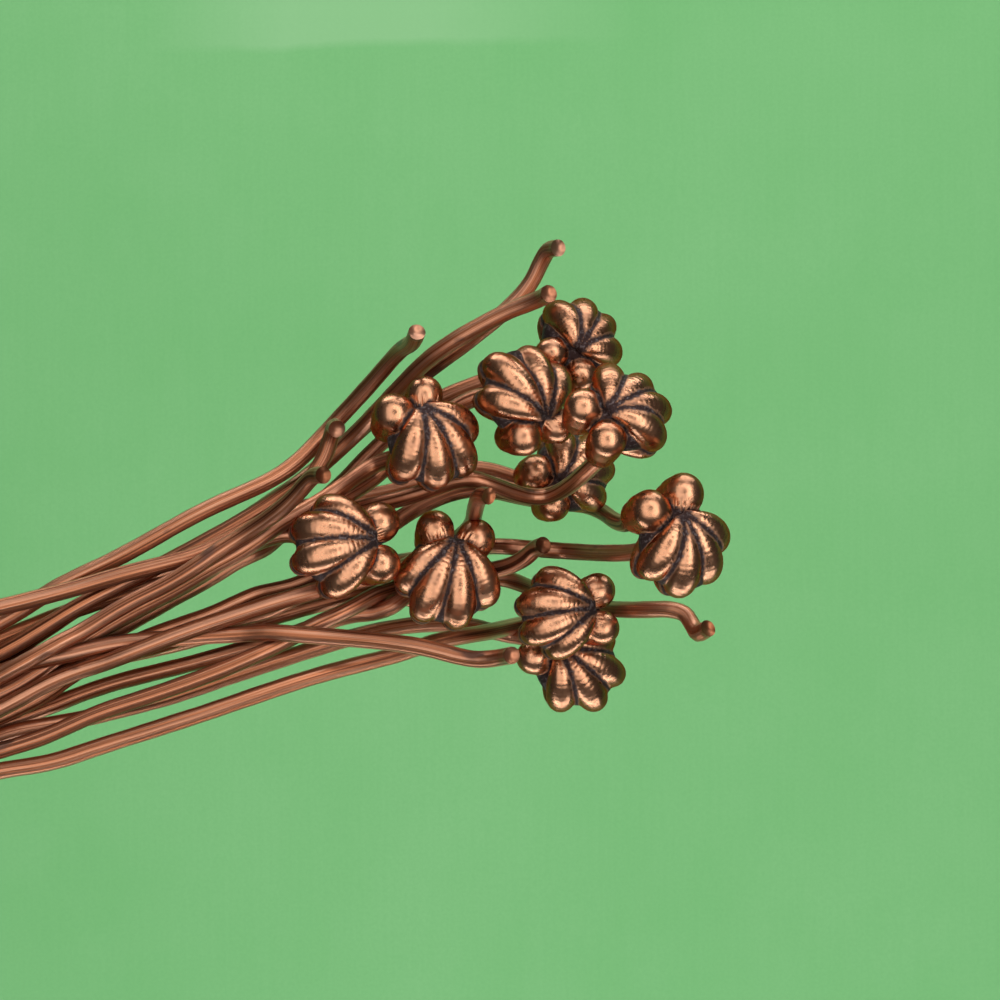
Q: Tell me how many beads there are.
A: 10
